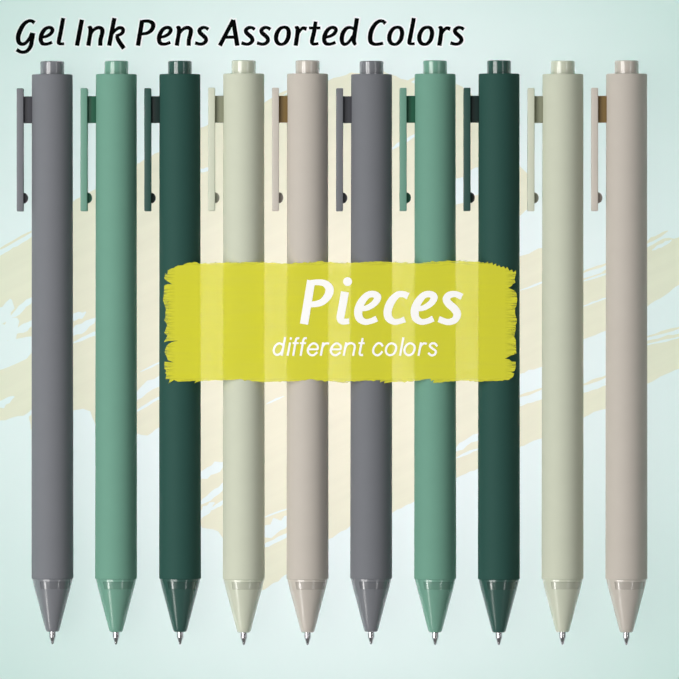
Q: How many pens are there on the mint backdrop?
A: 10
